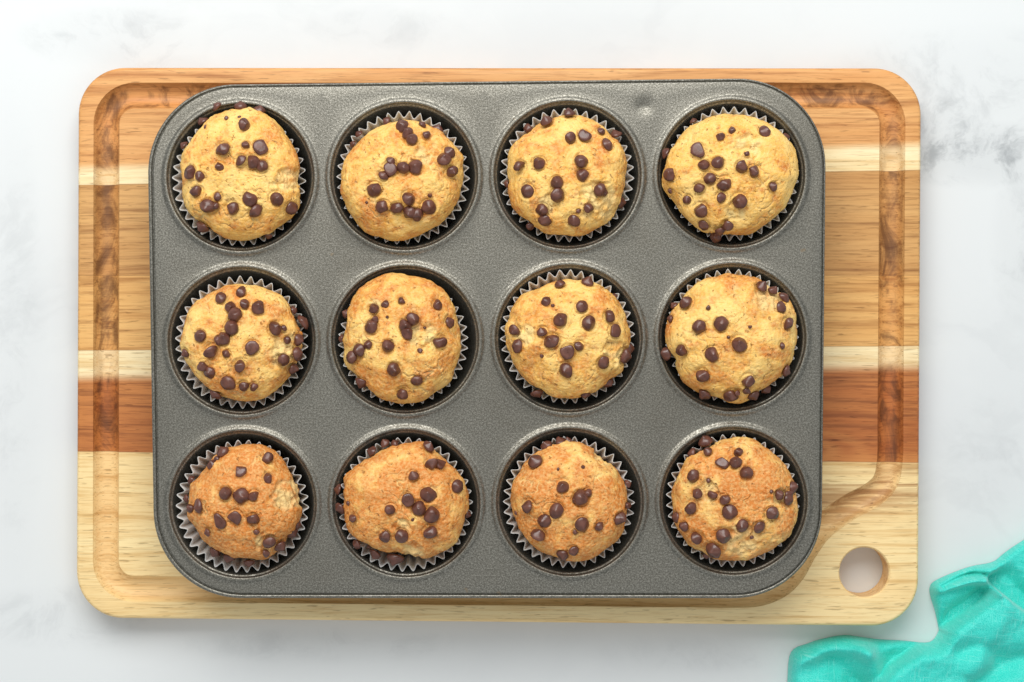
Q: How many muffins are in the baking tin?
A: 12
